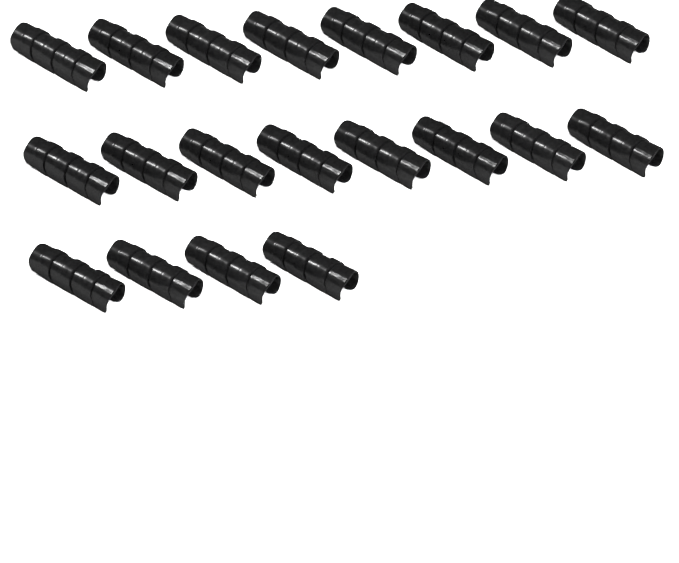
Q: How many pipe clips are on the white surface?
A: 20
